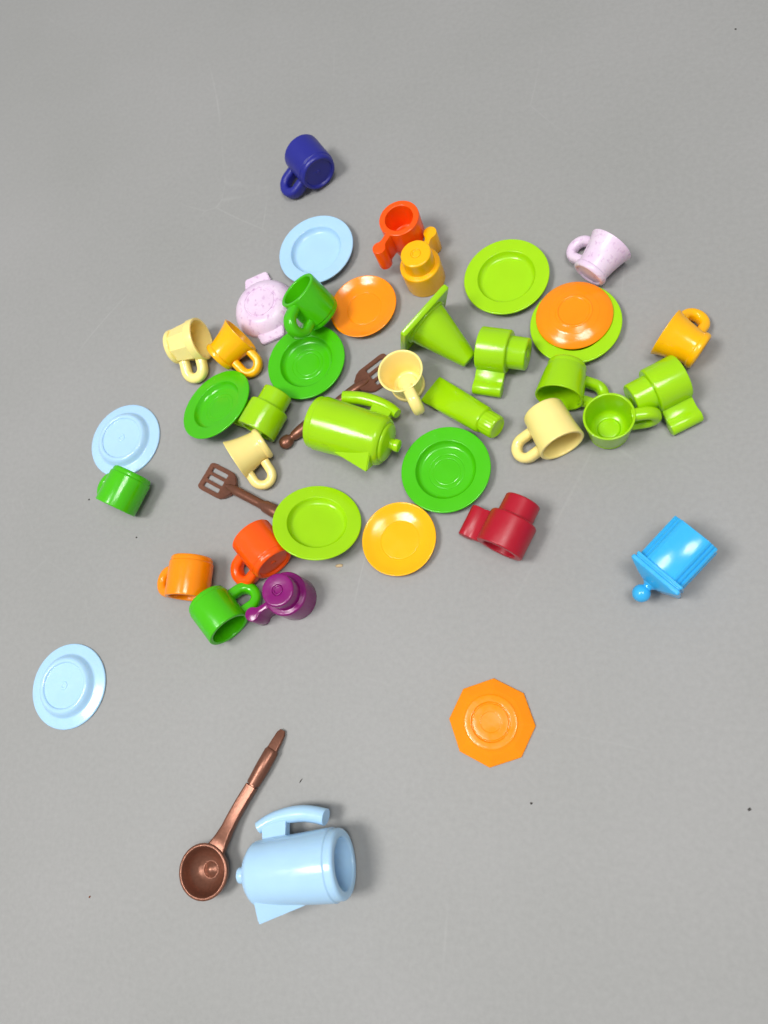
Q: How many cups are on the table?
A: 22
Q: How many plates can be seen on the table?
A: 13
